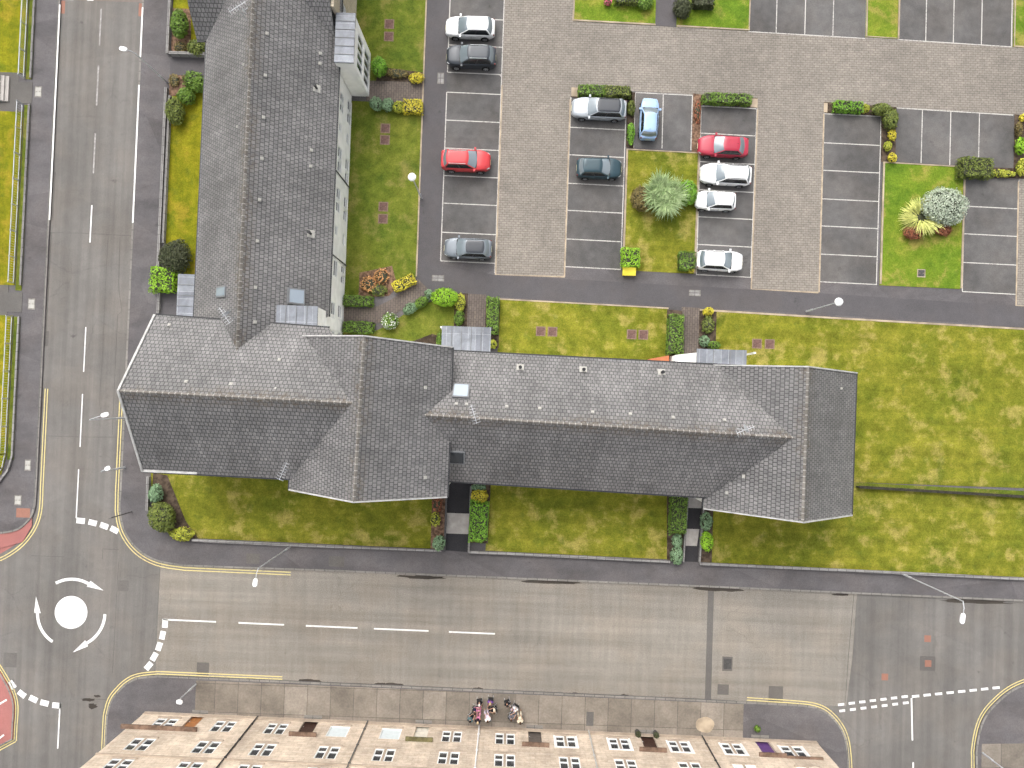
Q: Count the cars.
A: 11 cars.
